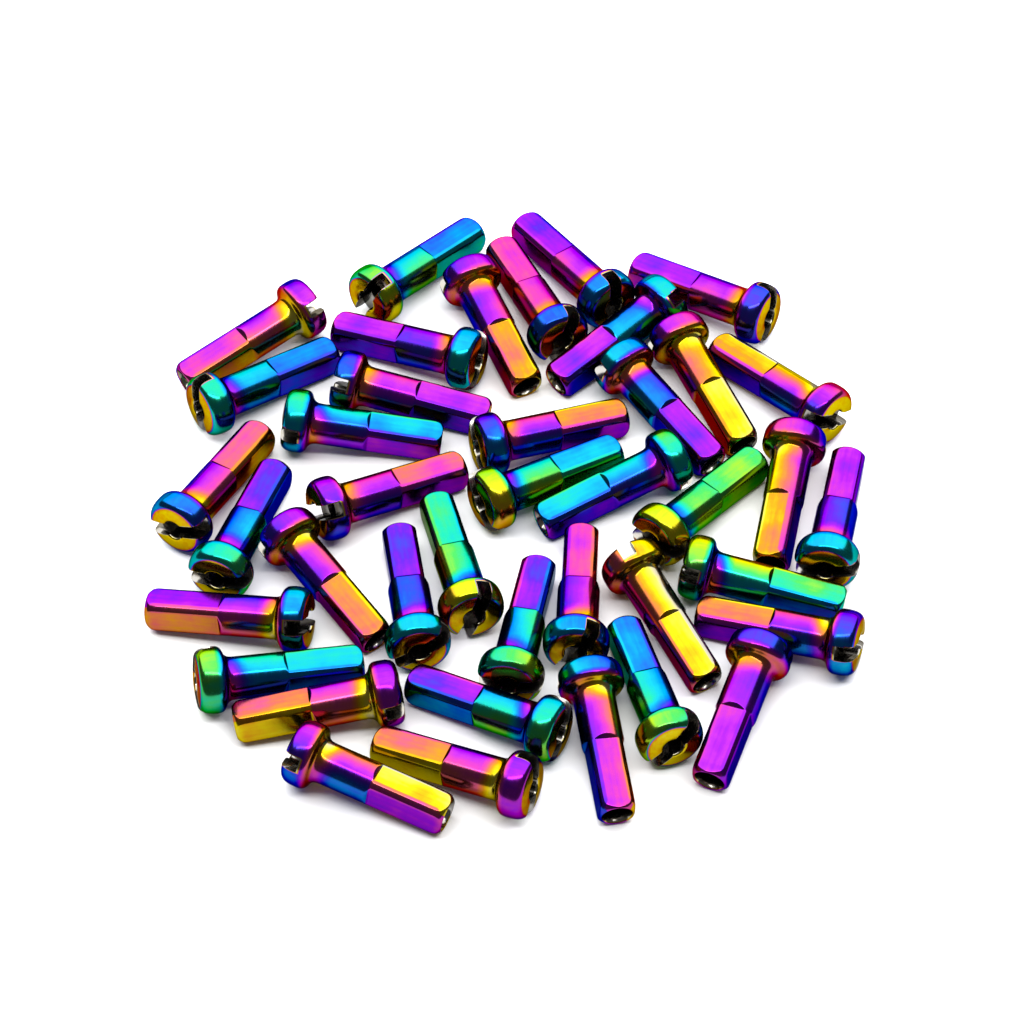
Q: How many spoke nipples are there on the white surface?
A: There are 40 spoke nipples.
